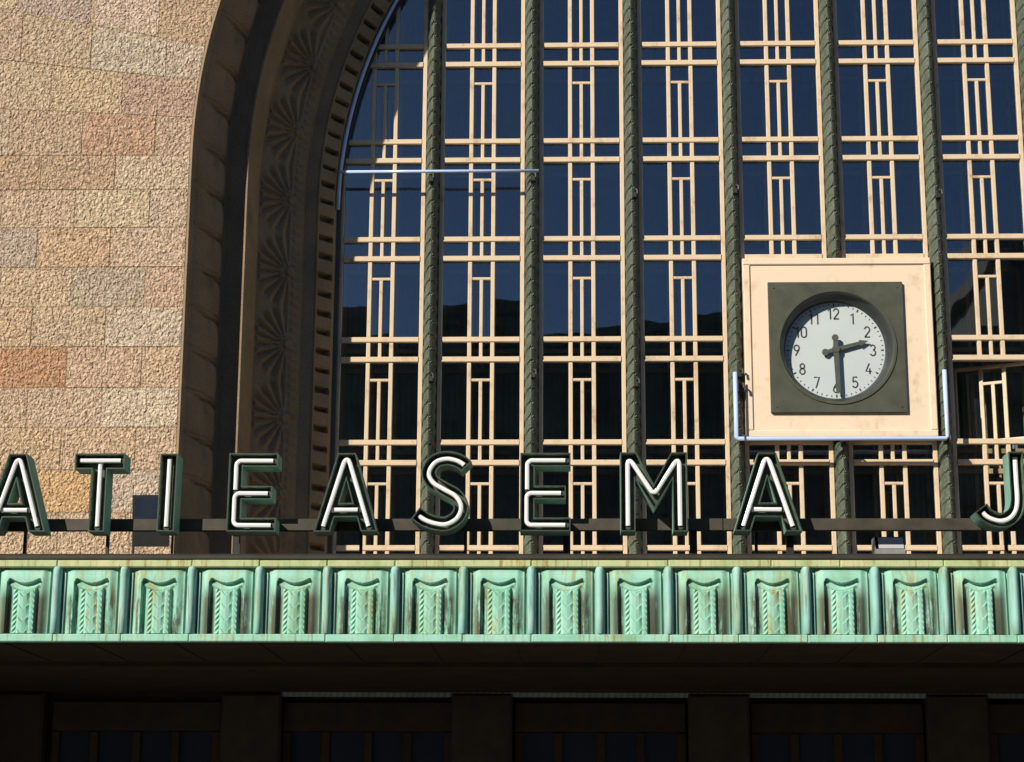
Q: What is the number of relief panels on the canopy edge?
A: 15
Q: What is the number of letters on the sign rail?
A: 10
